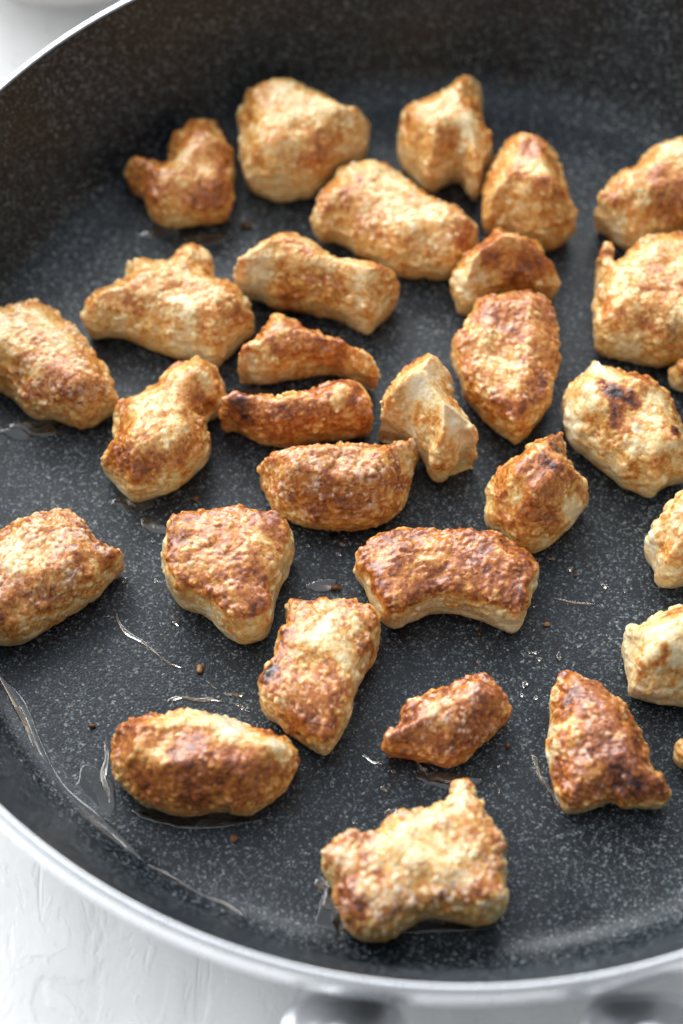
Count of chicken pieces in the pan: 31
